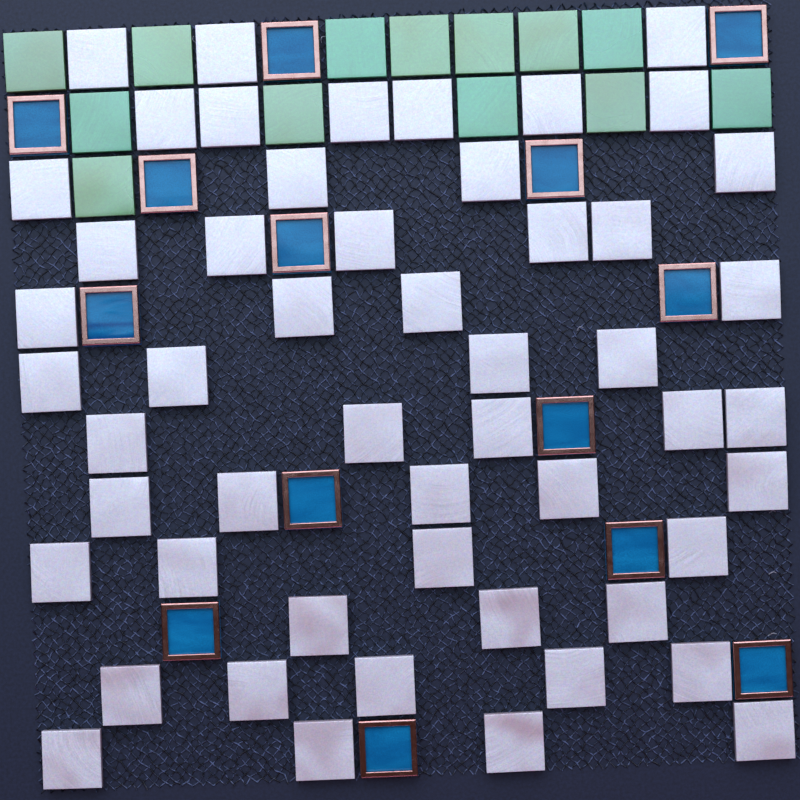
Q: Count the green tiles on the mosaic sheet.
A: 13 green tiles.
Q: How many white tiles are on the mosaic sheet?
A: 52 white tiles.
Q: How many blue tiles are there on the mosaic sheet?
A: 14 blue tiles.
